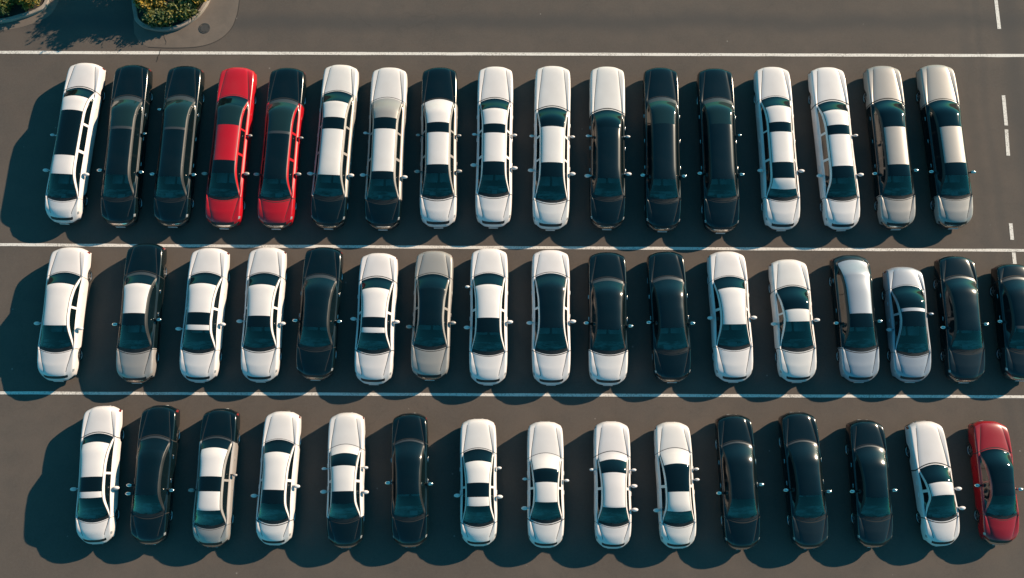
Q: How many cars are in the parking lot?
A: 49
